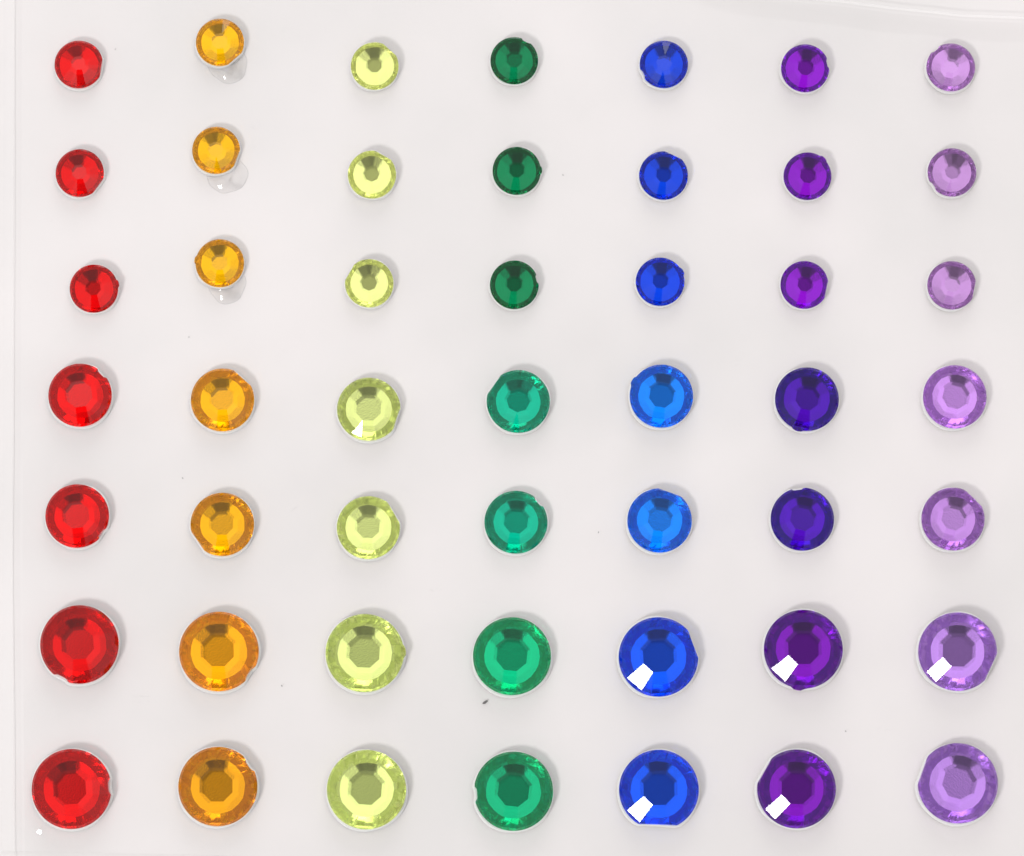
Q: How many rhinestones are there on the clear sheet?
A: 49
